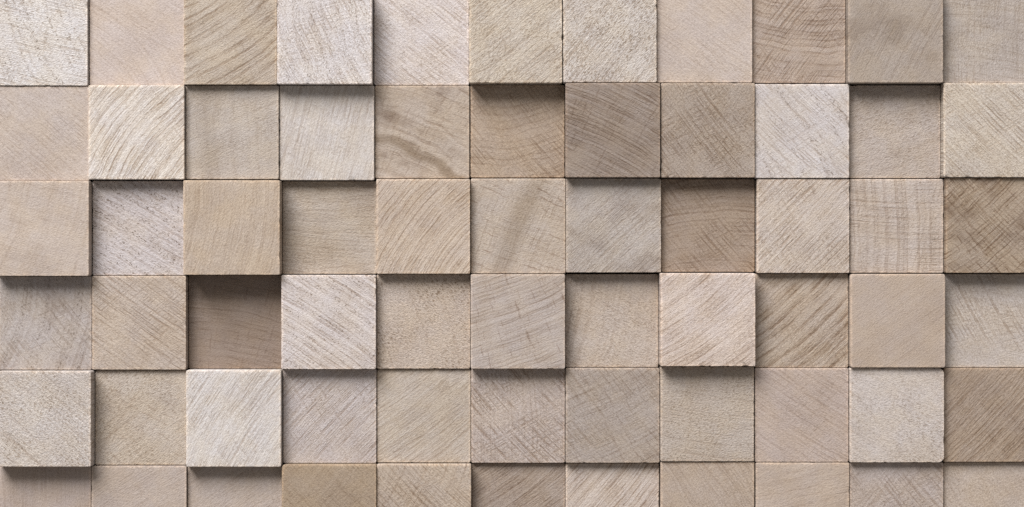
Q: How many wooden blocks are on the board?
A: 66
